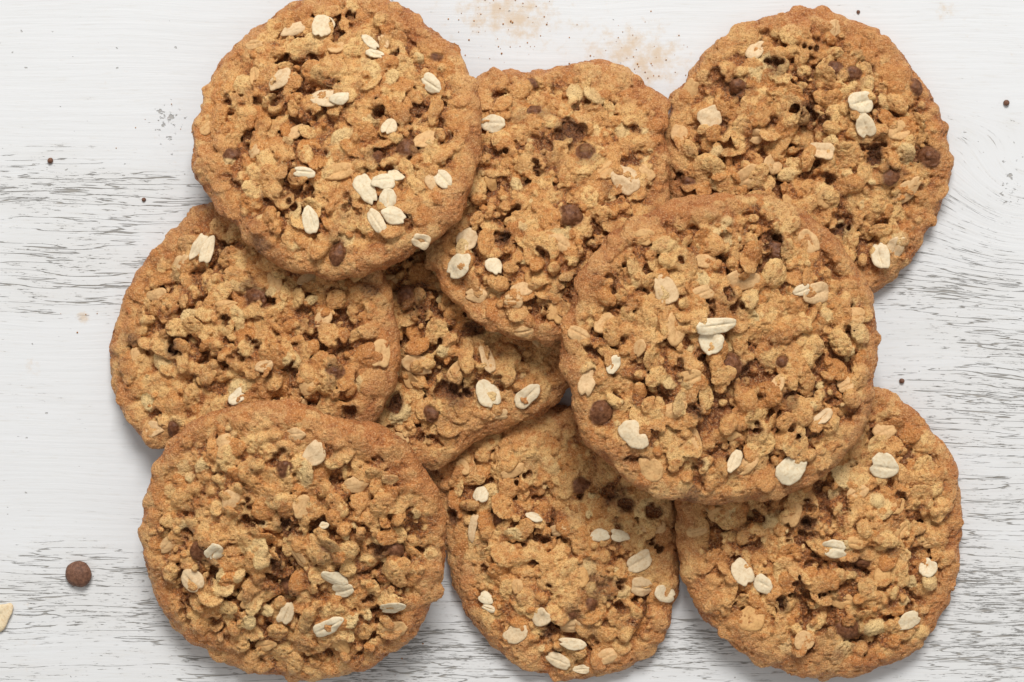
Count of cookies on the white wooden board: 9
